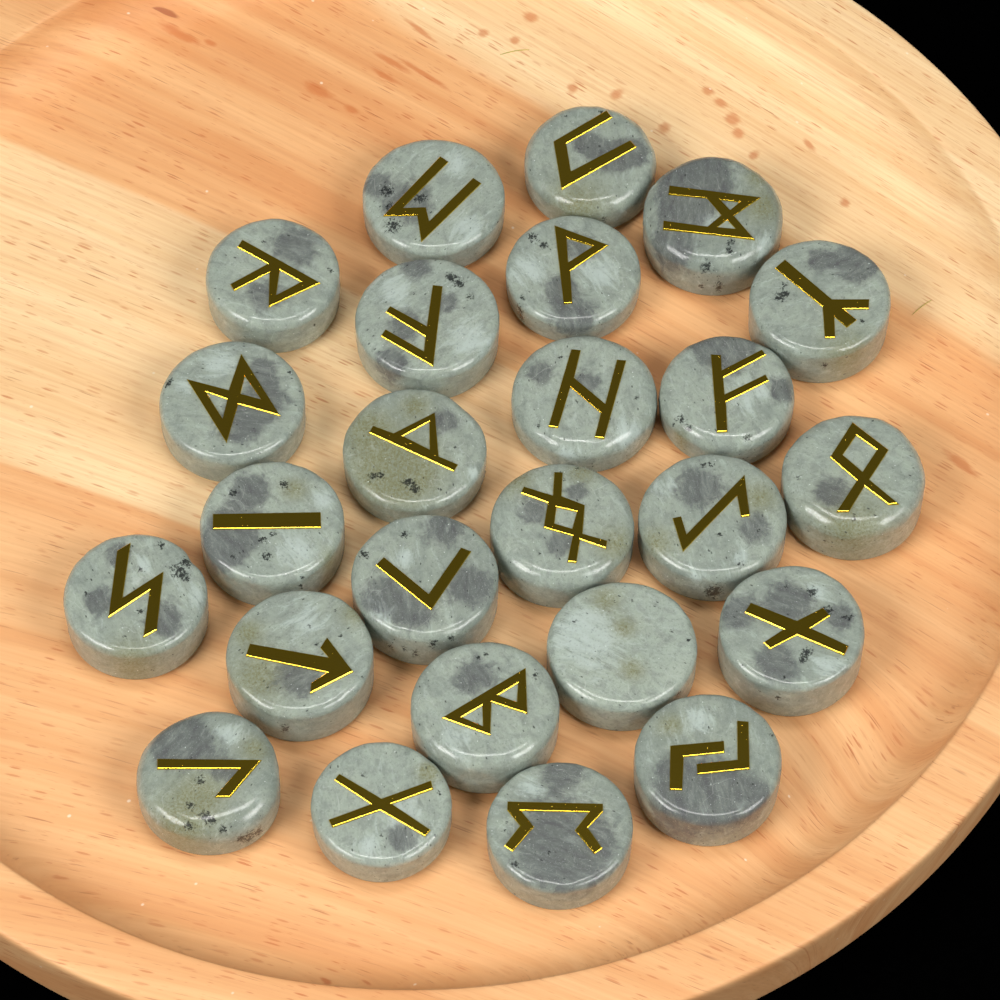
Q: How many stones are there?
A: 25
